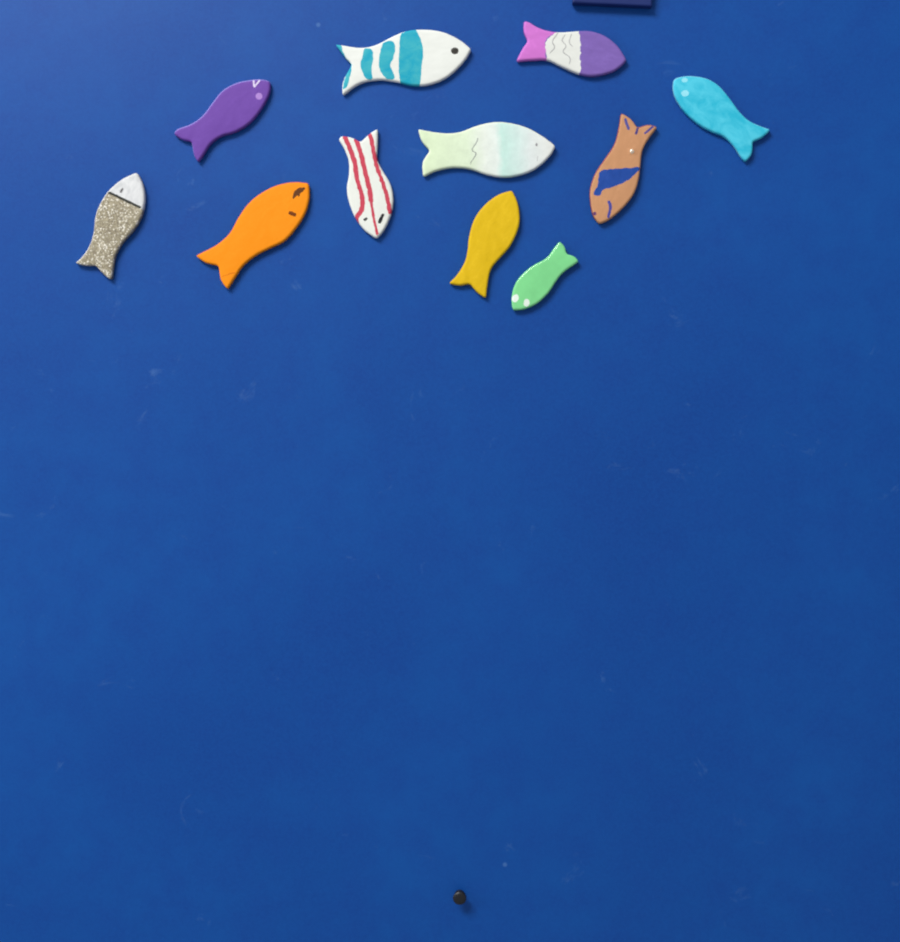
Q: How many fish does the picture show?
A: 11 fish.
